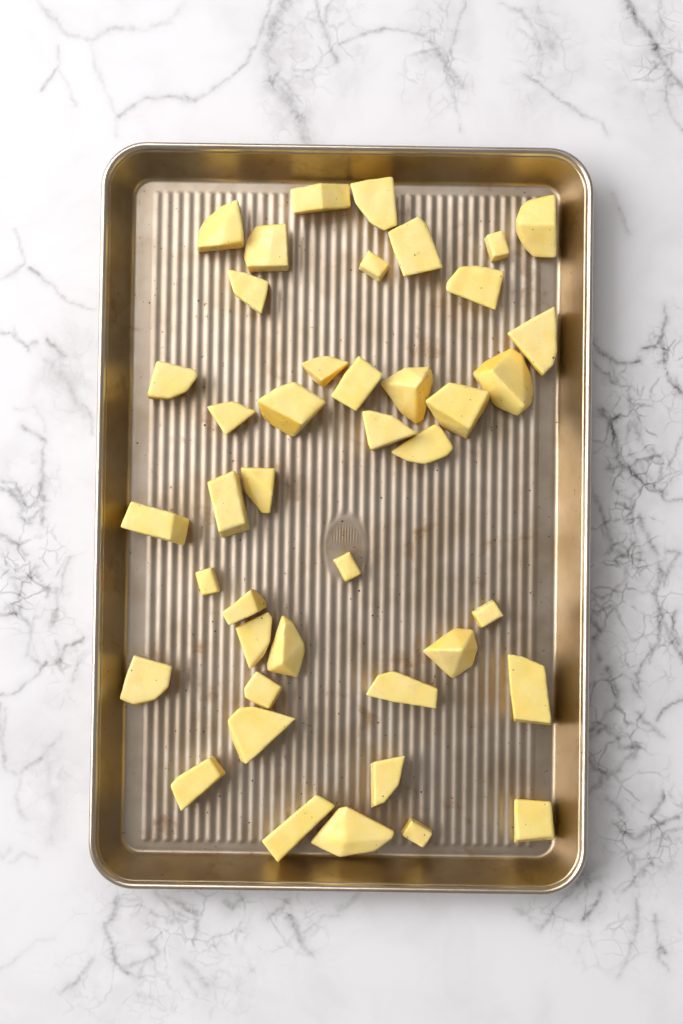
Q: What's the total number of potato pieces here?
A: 42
